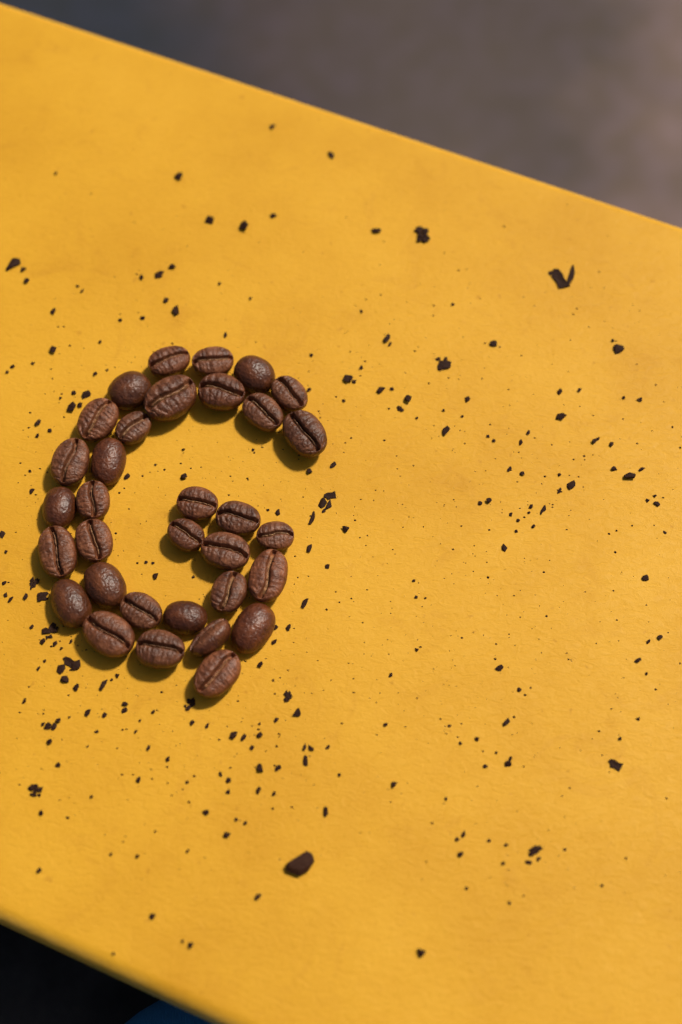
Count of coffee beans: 33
